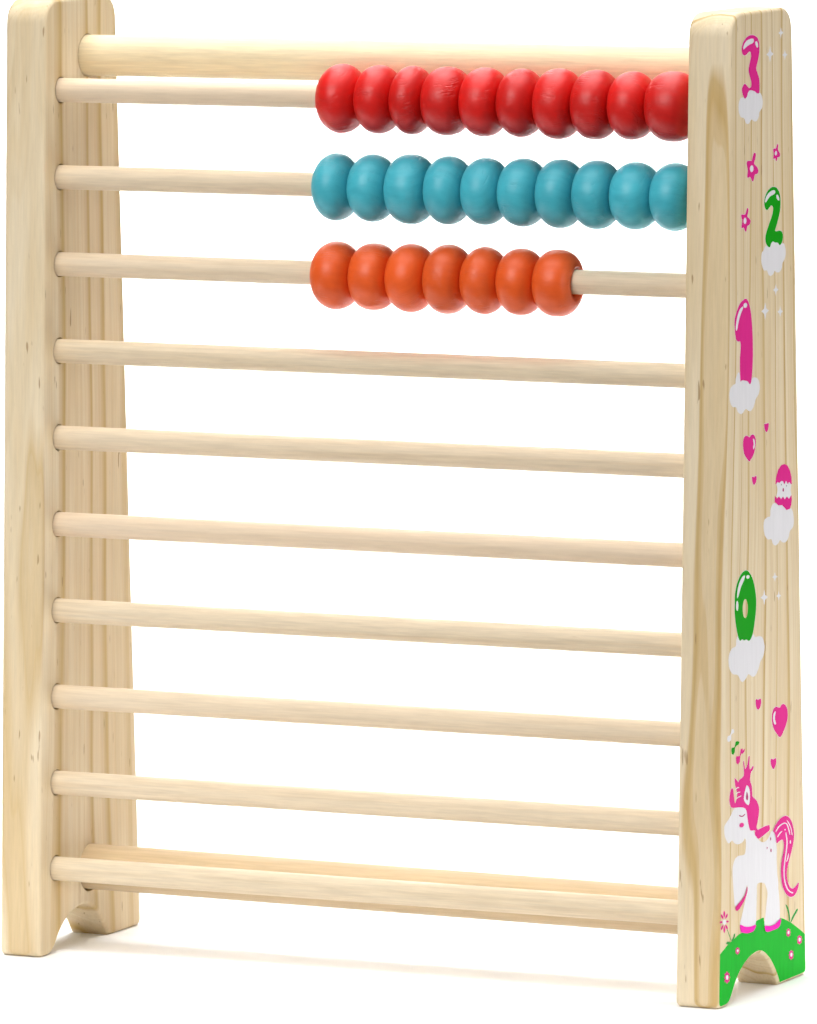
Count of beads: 27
